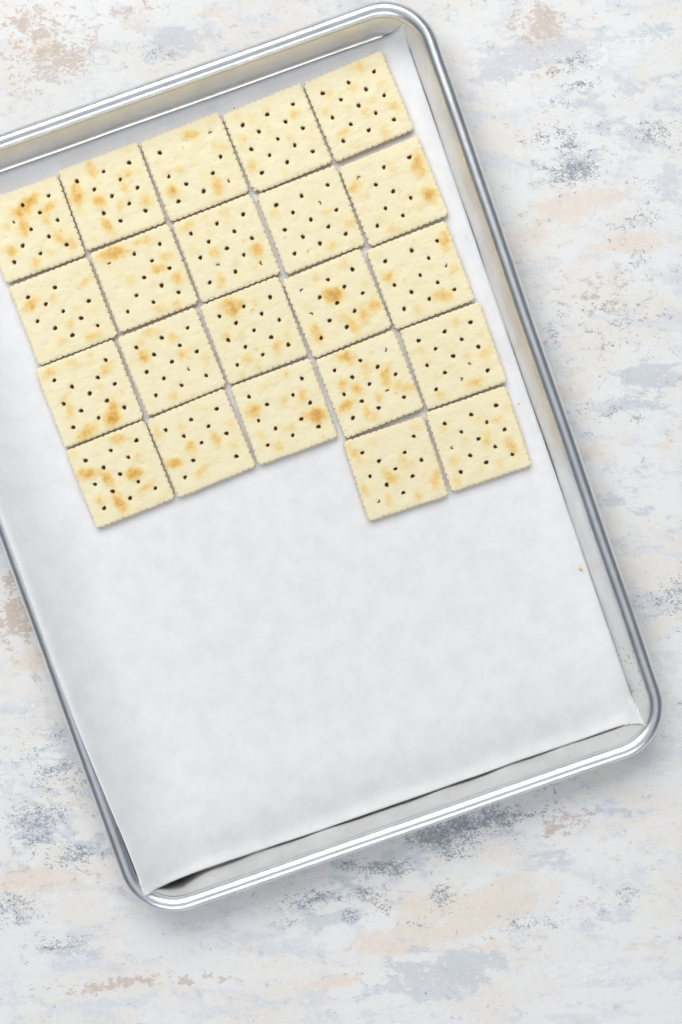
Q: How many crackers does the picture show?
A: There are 22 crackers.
